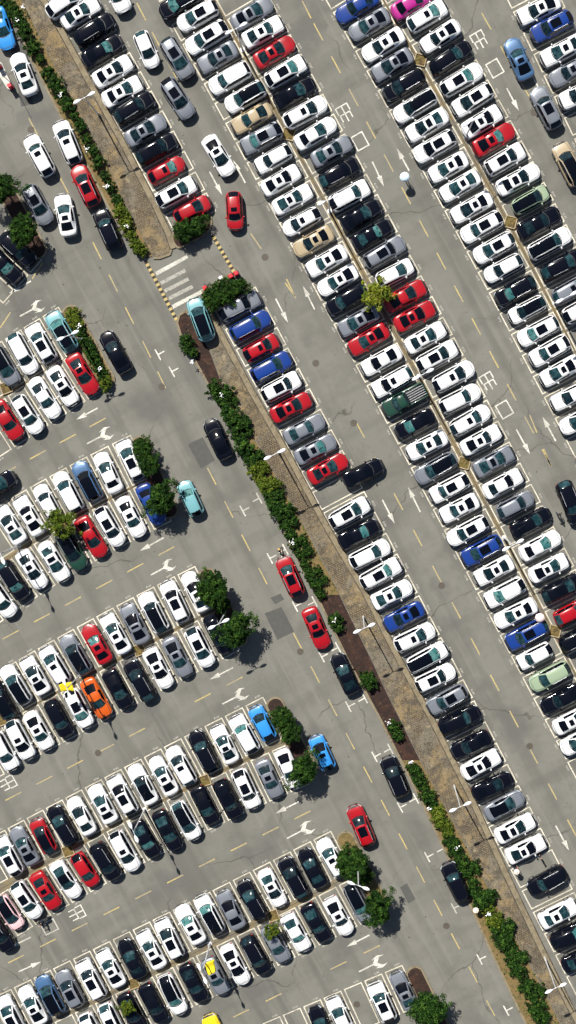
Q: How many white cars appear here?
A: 151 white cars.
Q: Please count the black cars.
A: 62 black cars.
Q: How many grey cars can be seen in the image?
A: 35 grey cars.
